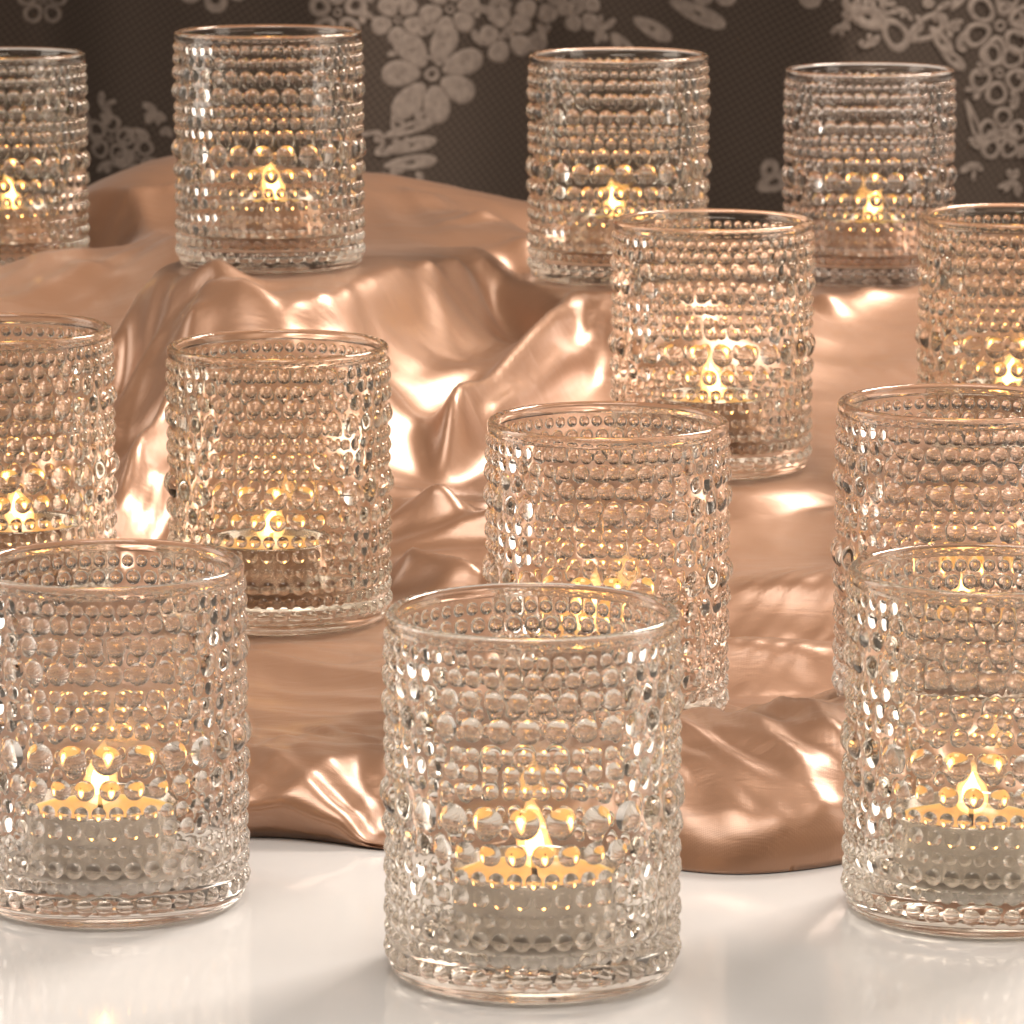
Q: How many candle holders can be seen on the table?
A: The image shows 13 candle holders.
